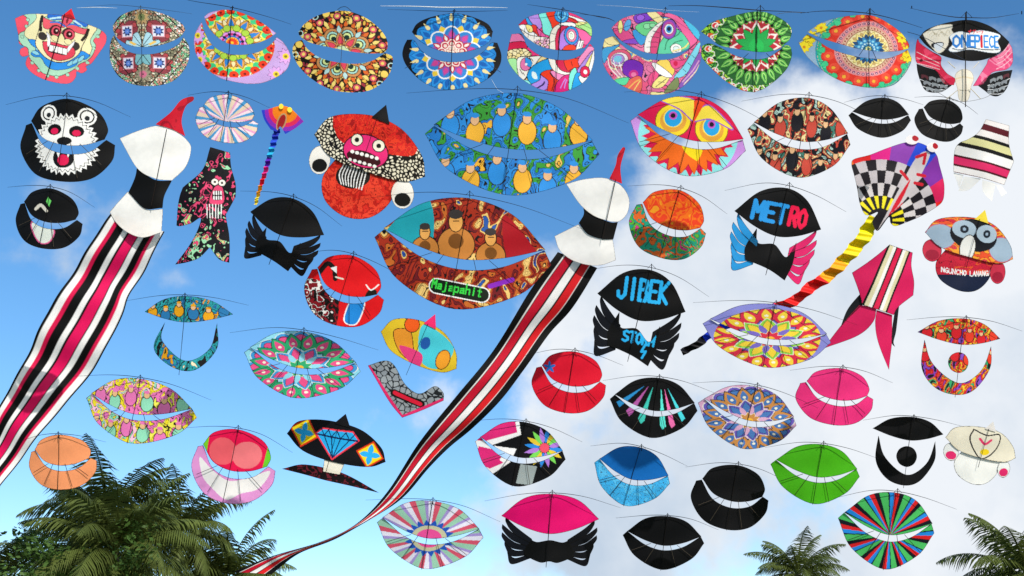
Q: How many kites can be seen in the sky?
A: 56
